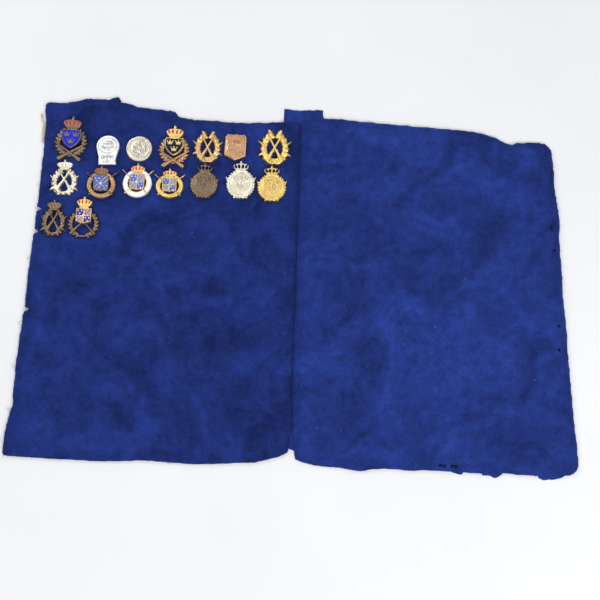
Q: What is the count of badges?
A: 16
